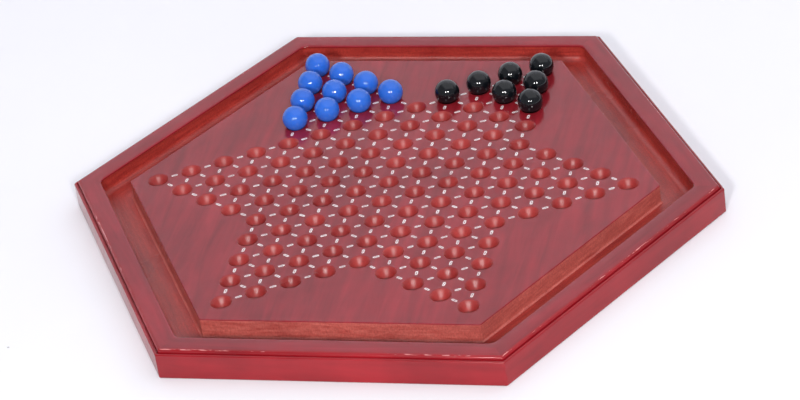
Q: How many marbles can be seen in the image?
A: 17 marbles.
